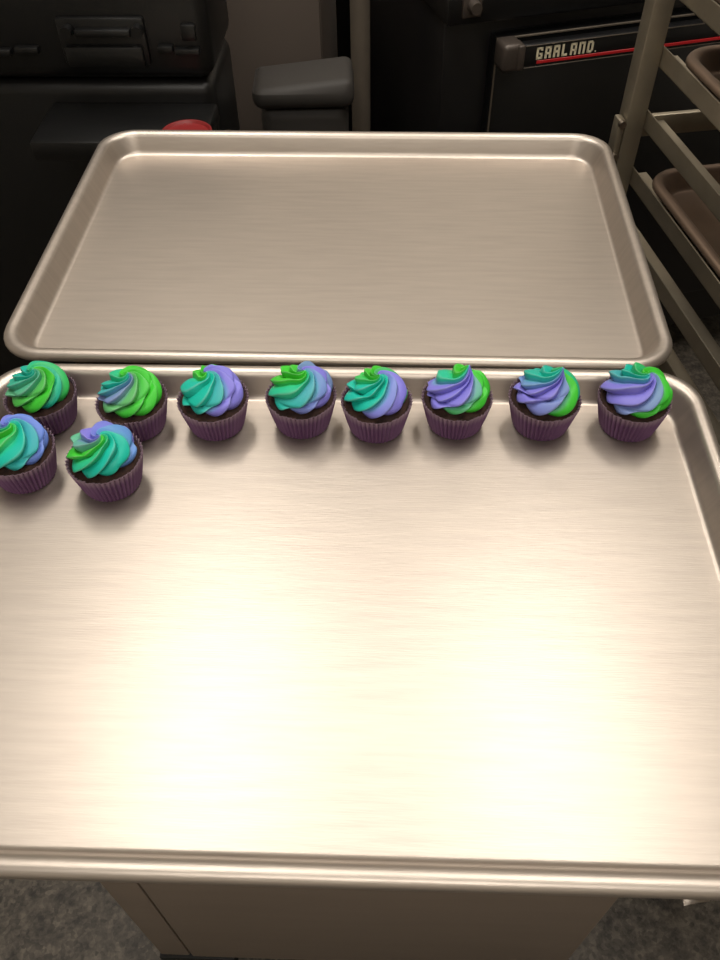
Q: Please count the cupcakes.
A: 10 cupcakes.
